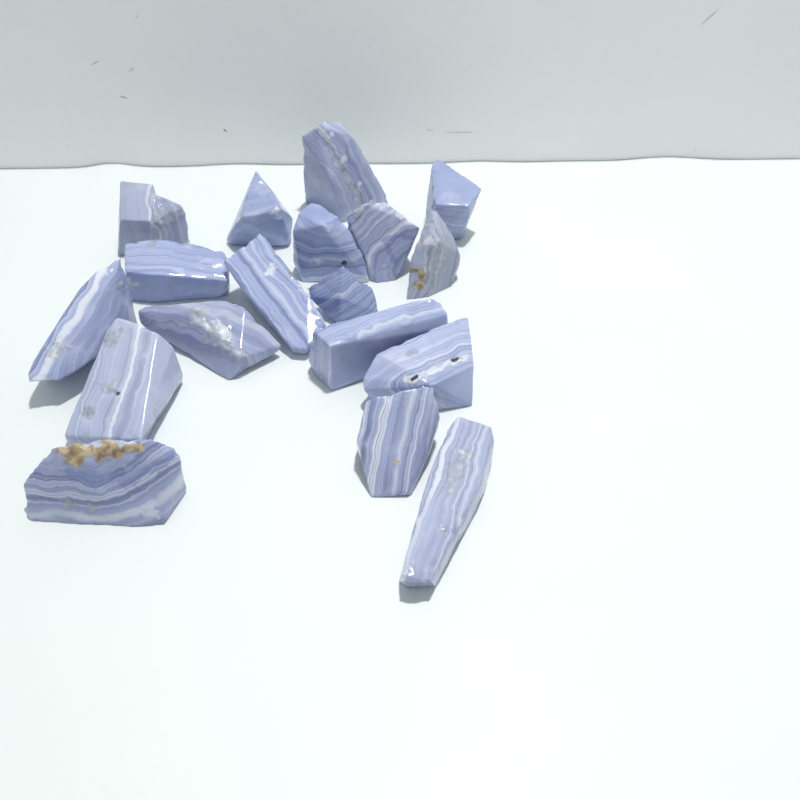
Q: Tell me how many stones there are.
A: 18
